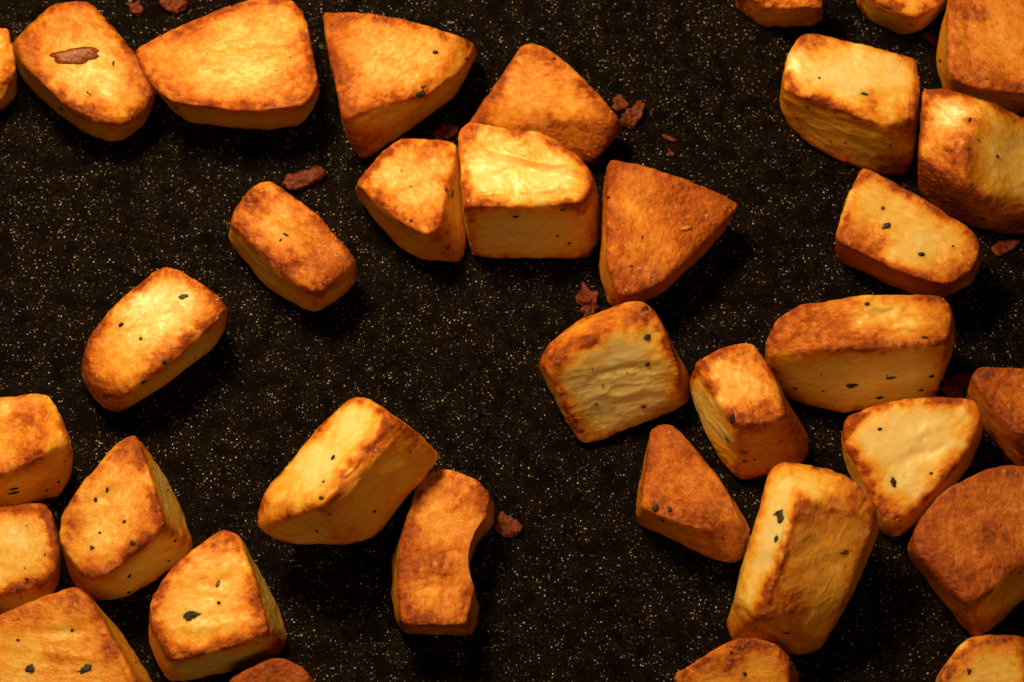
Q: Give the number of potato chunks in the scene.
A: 34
